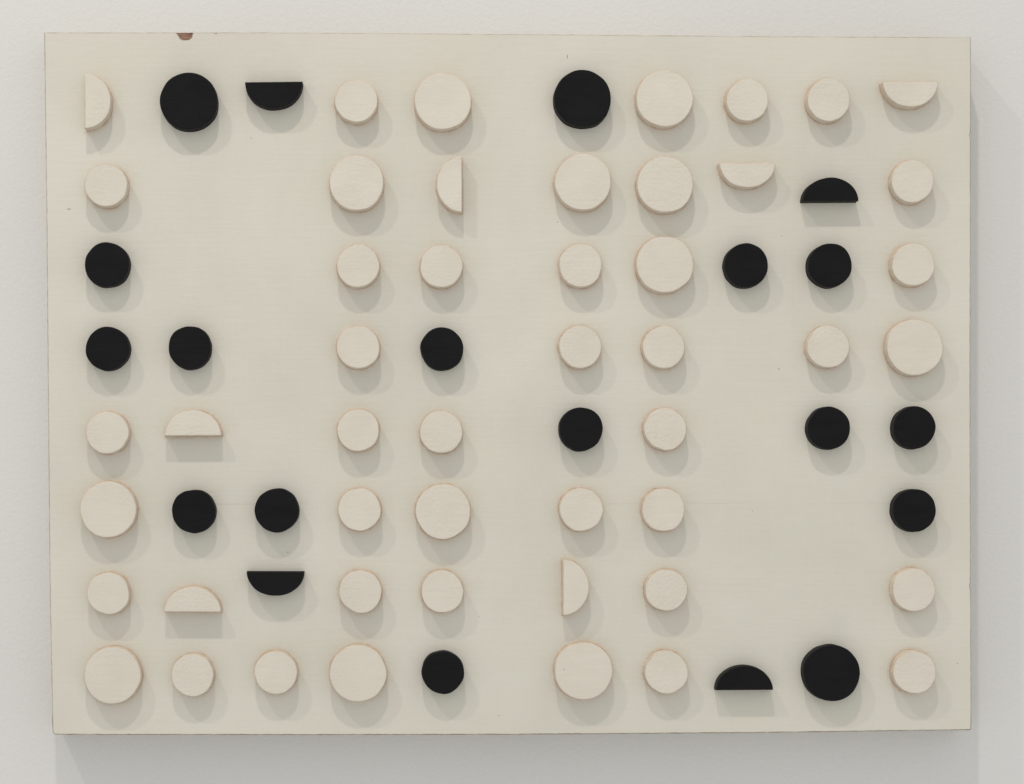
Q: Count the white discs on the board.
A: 41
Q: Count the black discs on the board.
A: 16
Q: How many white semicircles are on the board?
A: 7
